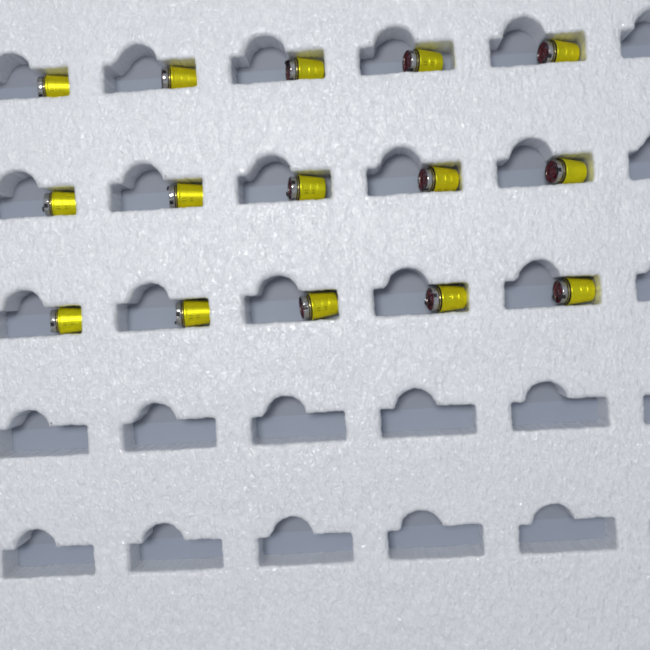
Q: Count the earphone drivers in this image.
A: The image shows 15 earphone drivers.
